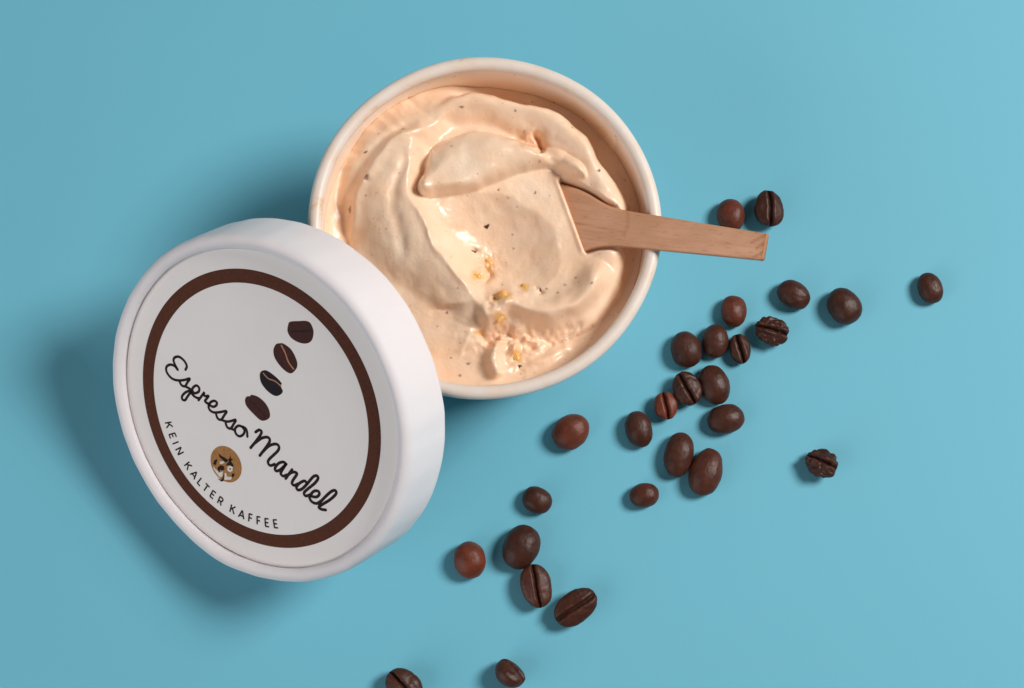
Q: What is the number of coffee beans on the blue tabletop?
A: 27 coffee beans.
